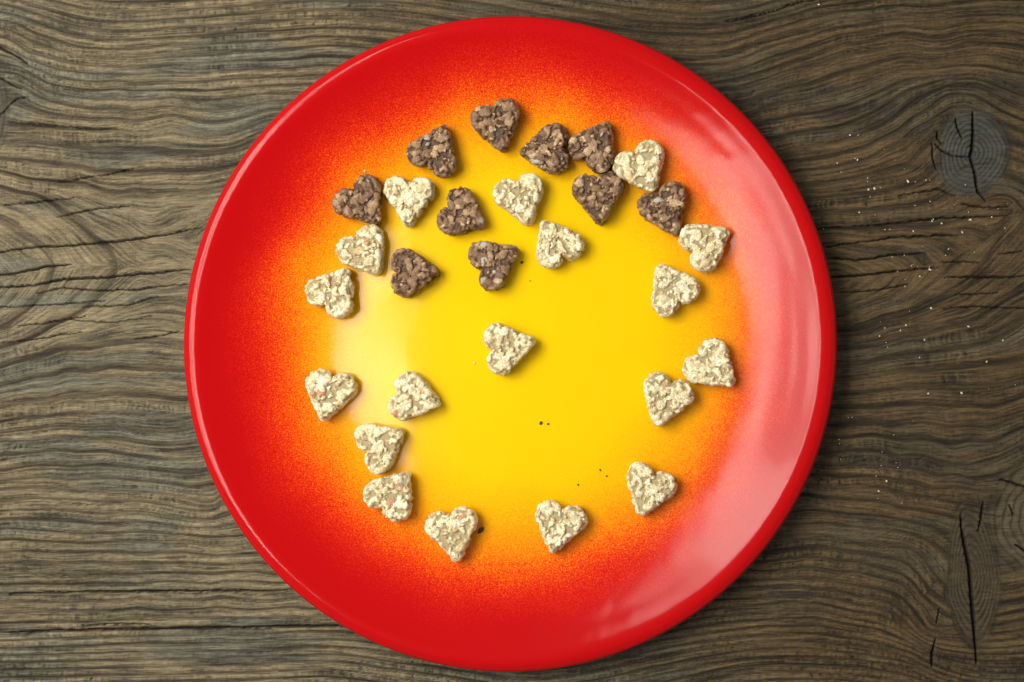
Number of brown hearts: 10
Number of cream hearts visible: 18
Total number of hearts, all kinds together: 28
